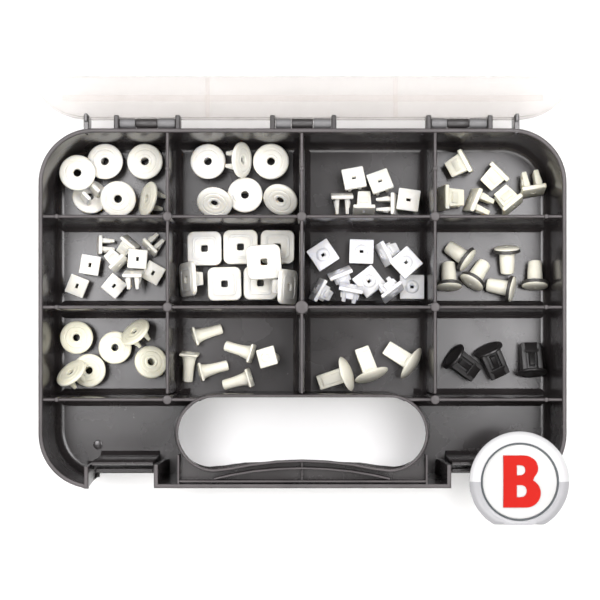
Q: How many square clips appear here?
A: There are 40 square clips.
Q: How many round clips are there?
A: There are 18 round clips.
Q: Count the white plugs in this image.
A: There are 15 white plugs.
